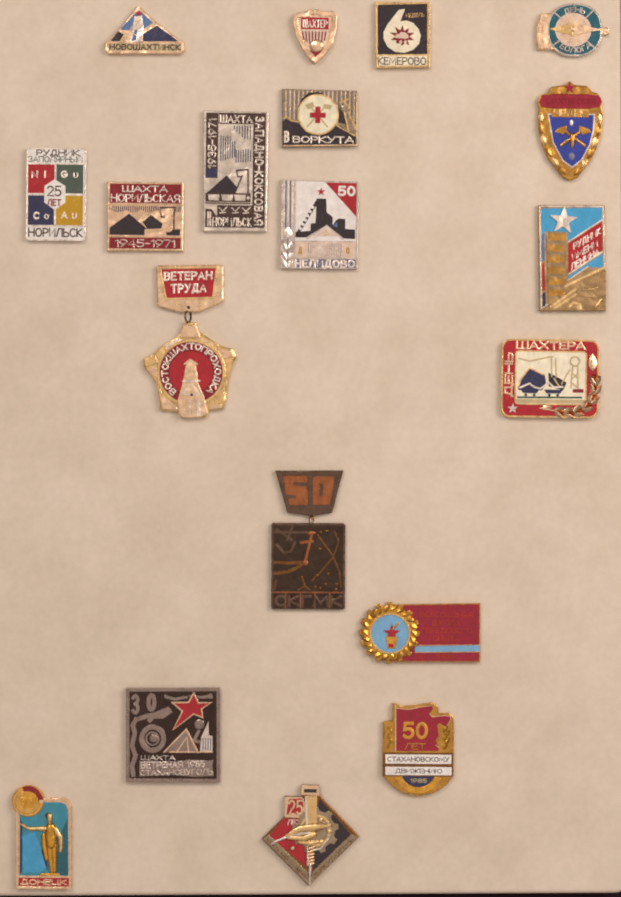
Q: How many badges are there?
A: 19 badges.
